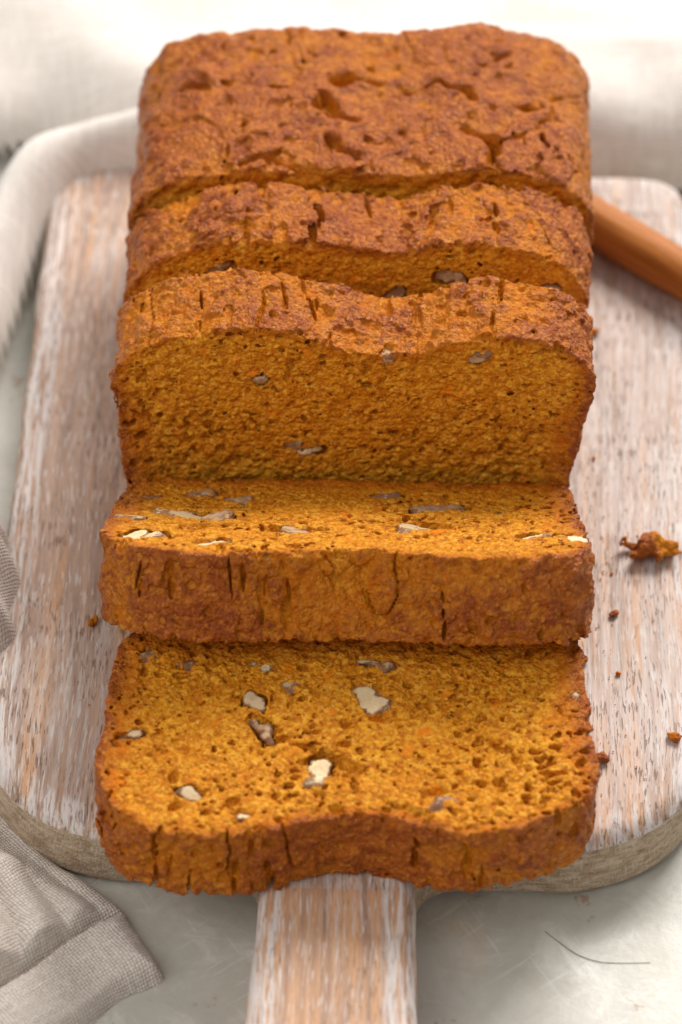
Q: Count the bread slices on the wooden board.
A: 4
